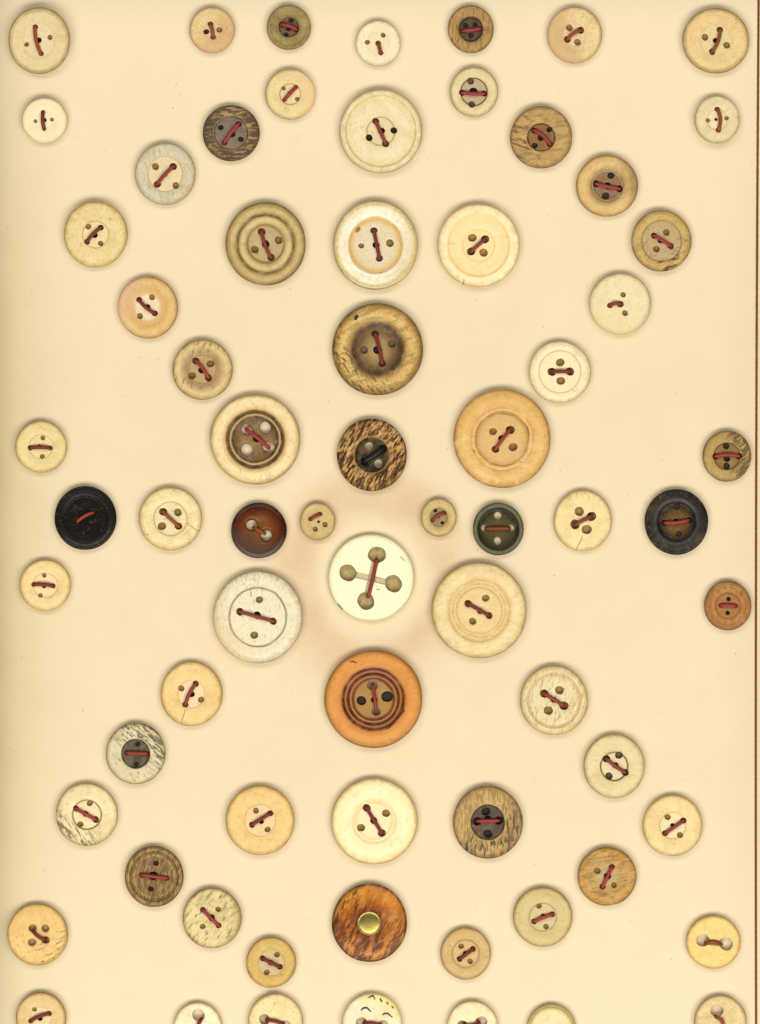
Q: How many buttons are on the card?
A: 70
